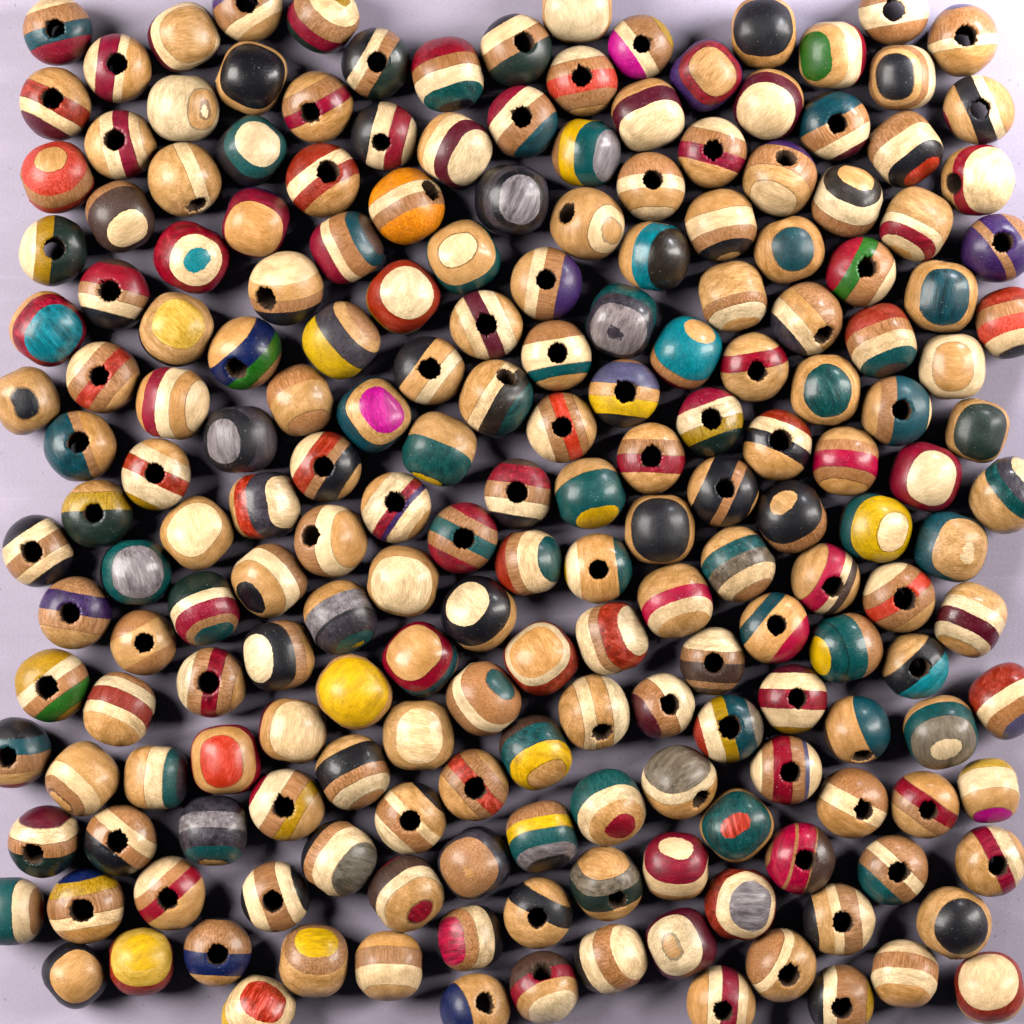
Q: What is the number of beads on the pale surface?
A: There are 200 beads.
